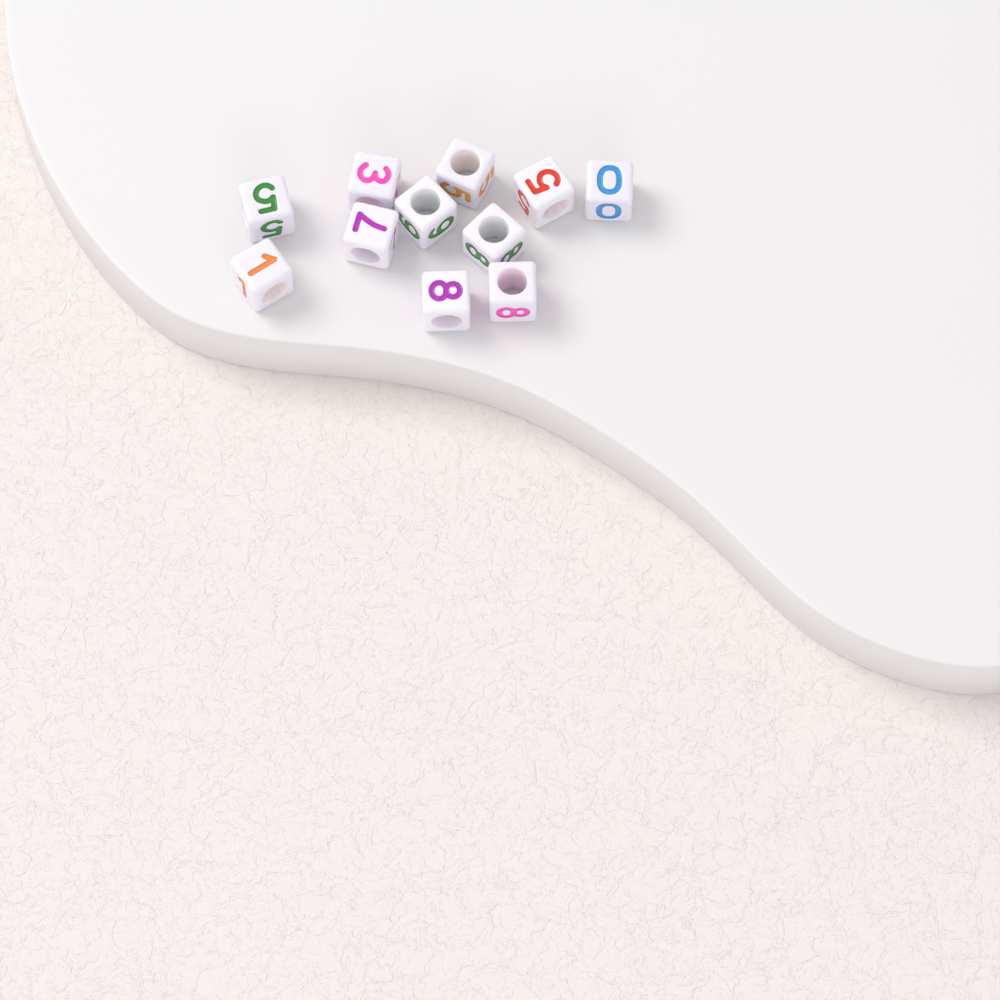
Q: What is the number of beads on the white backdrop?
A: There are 11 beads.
